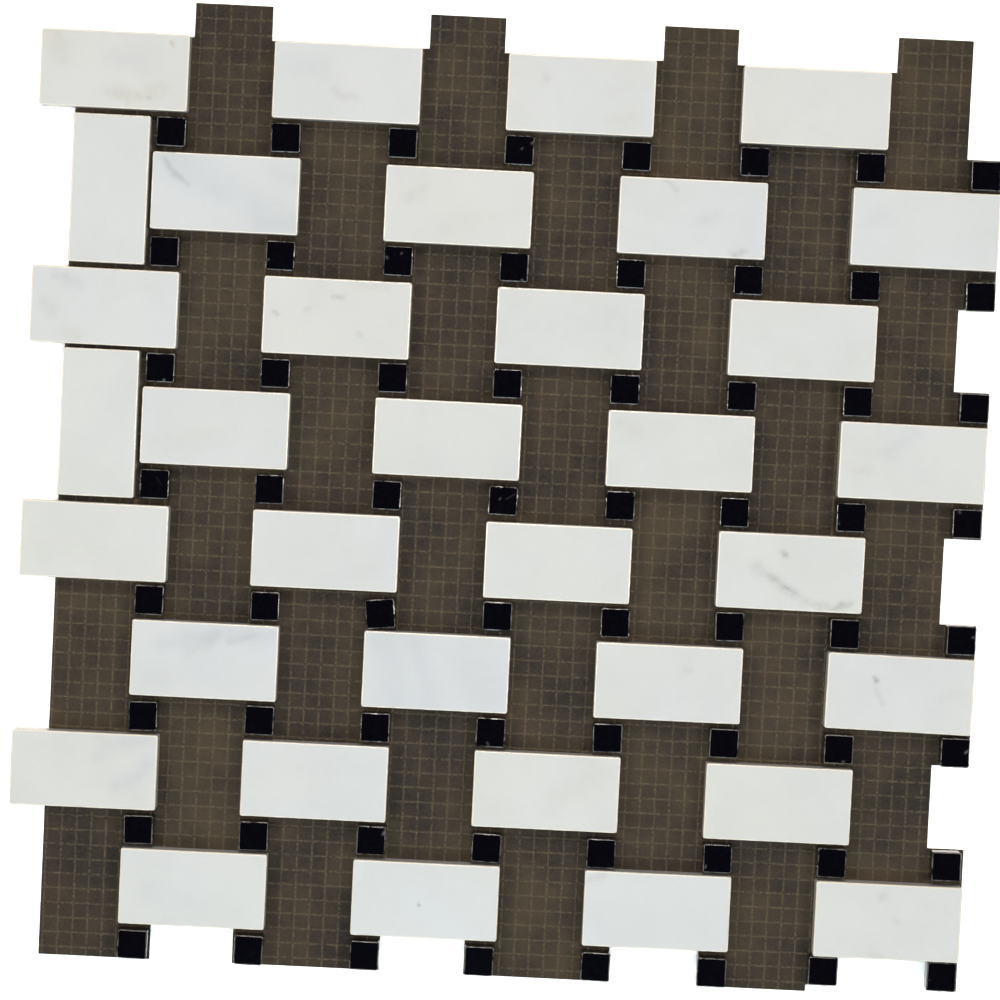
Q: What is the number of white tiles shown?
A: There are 34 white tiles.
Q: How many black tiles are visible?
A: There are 64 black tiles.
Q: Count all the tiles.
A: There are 98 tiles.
